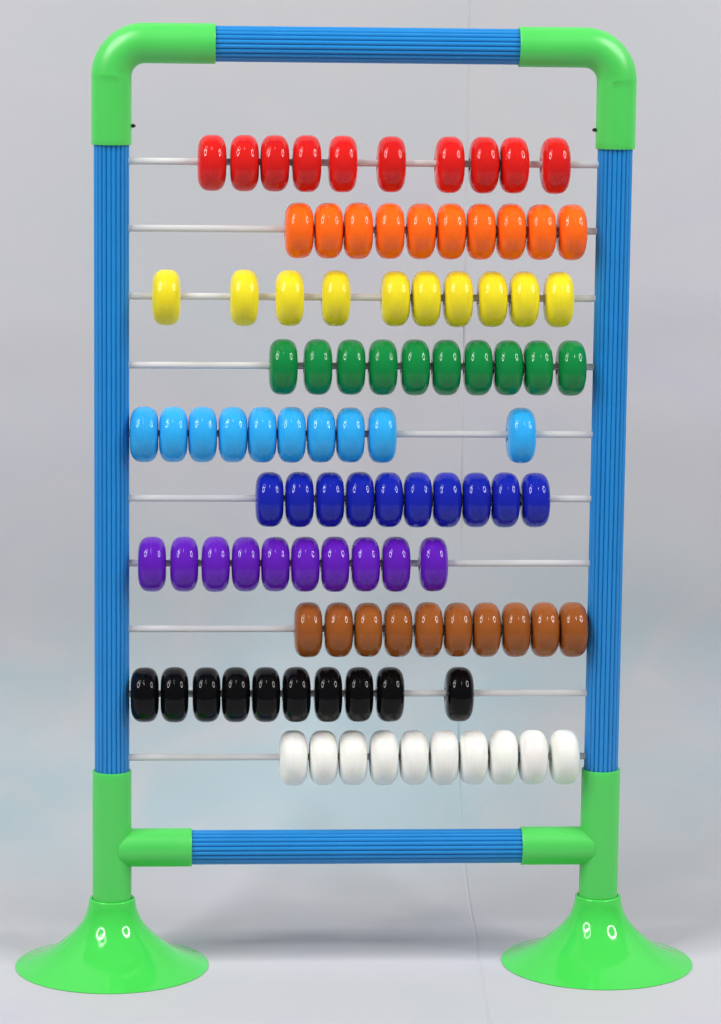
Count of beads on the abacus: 100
